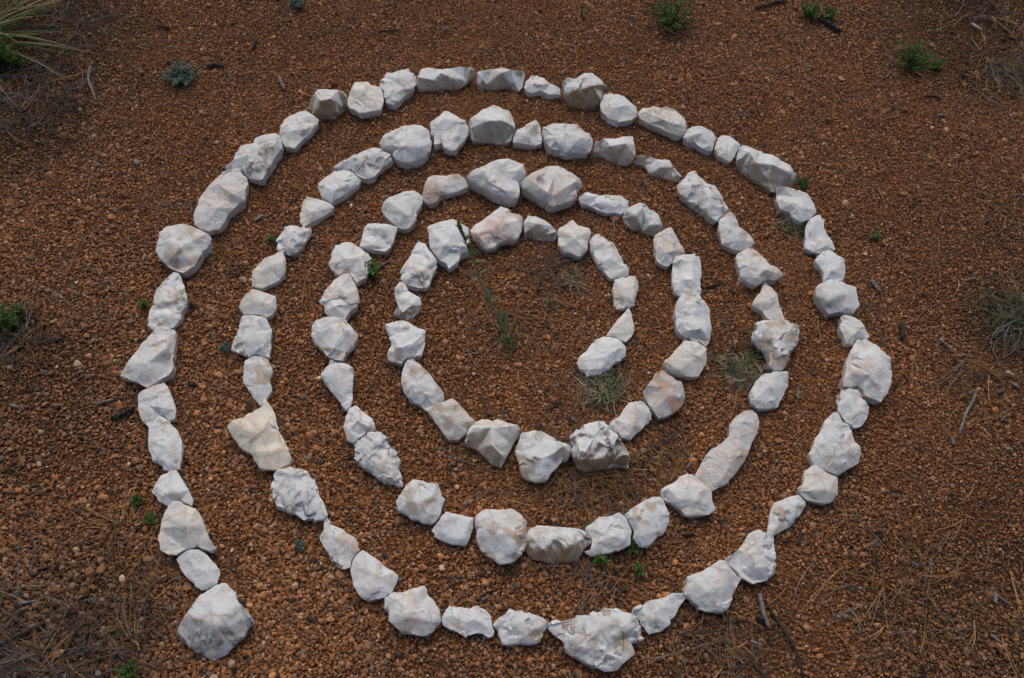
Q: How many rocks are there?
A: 109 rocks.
